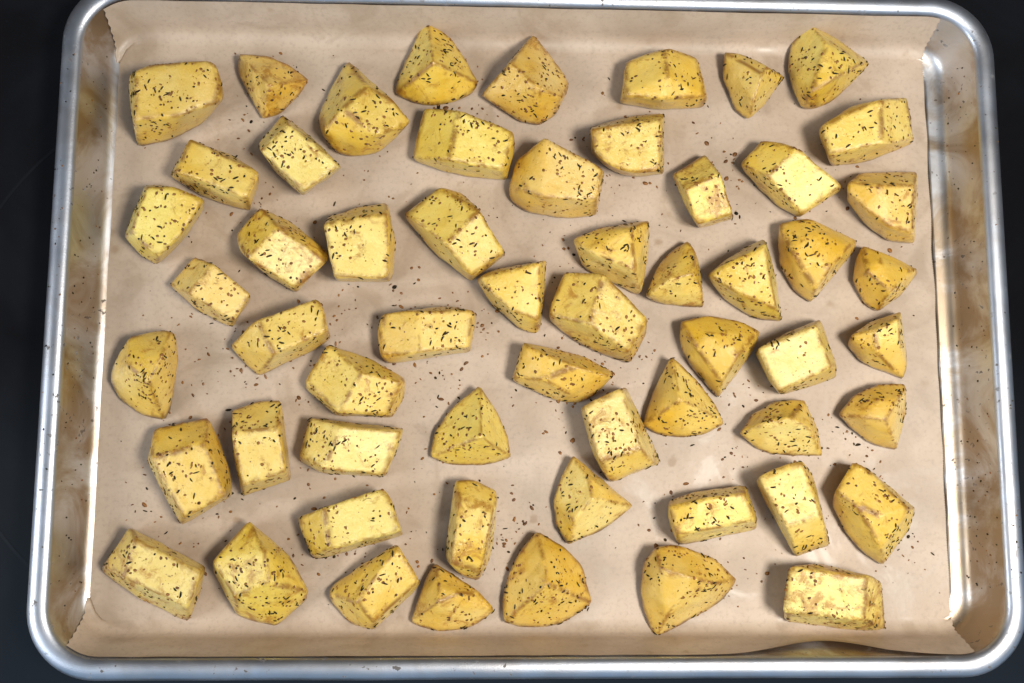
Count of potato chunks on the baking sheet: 58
